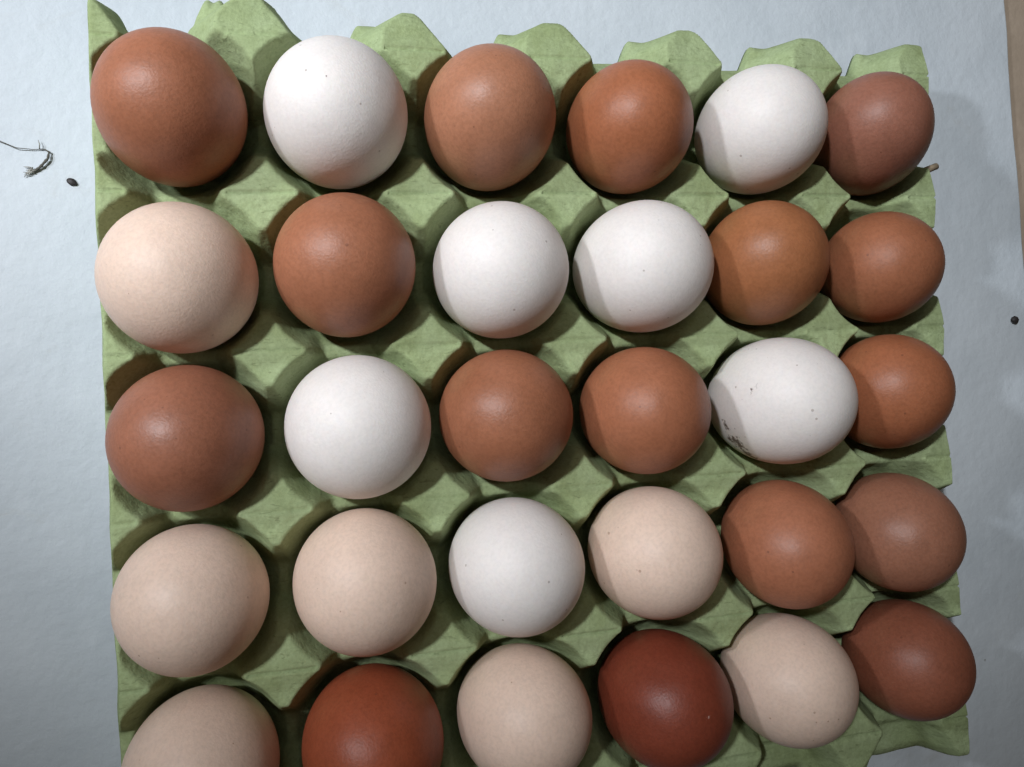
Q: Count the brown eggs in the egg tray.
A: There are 16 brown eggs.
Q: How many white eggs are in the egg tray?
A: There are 7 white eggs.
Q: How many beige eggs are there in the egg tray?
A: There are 7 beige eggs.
